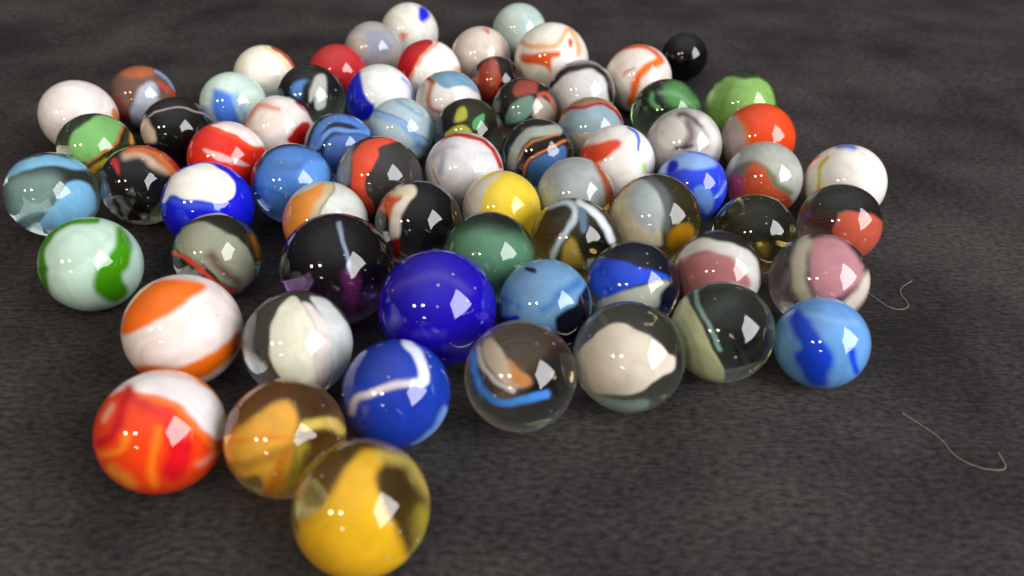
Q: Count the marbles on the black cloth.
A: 69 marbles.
